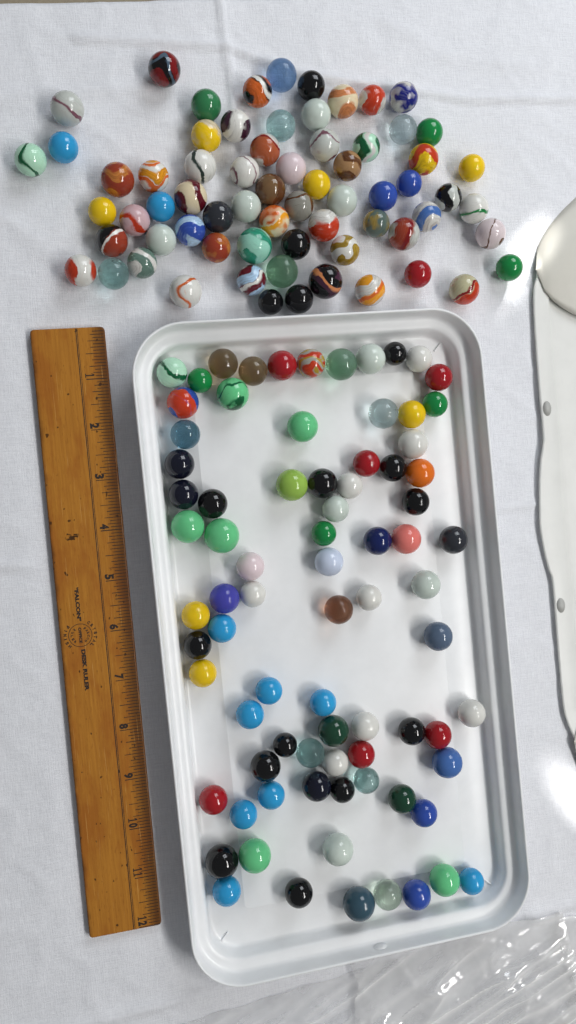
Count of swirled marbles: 46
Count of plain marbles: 102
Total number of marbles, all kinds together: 148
